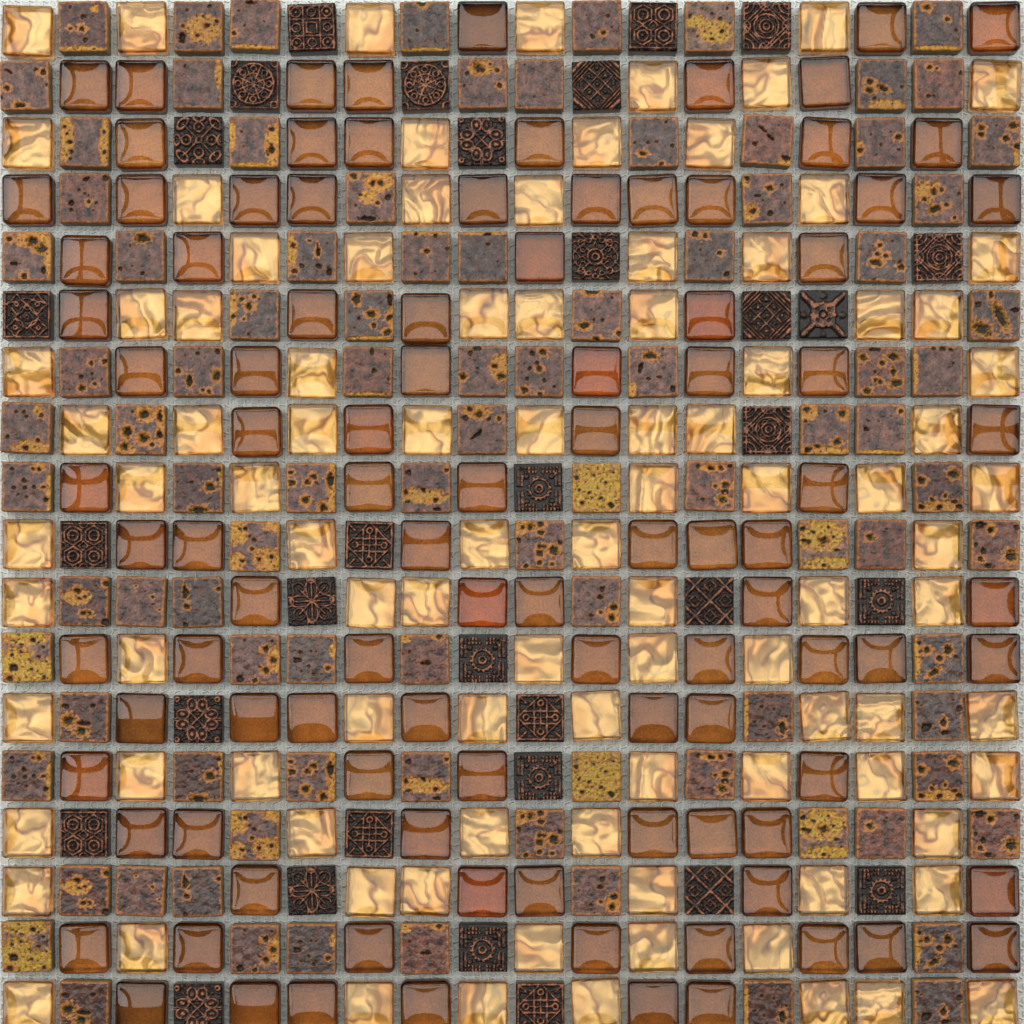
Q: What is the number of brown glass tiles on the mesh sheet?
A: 101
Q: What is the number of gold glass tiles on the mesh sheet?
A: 96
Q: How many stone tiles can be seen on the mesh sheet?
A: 95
